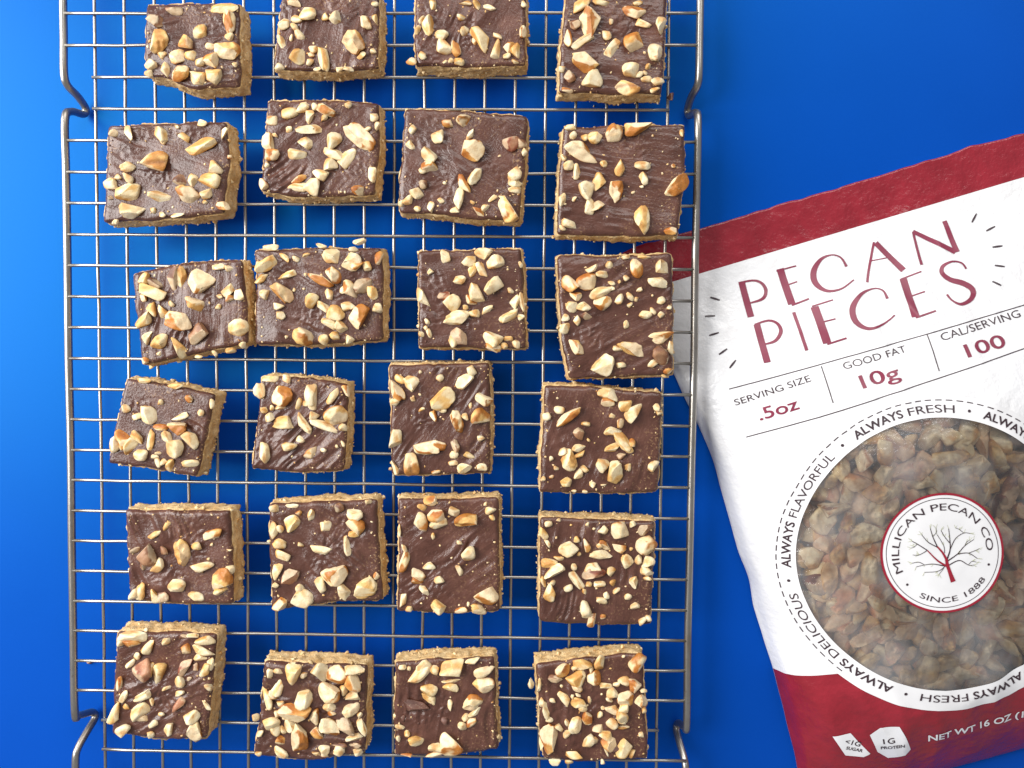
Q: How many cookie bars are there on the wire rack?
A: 24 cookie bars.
